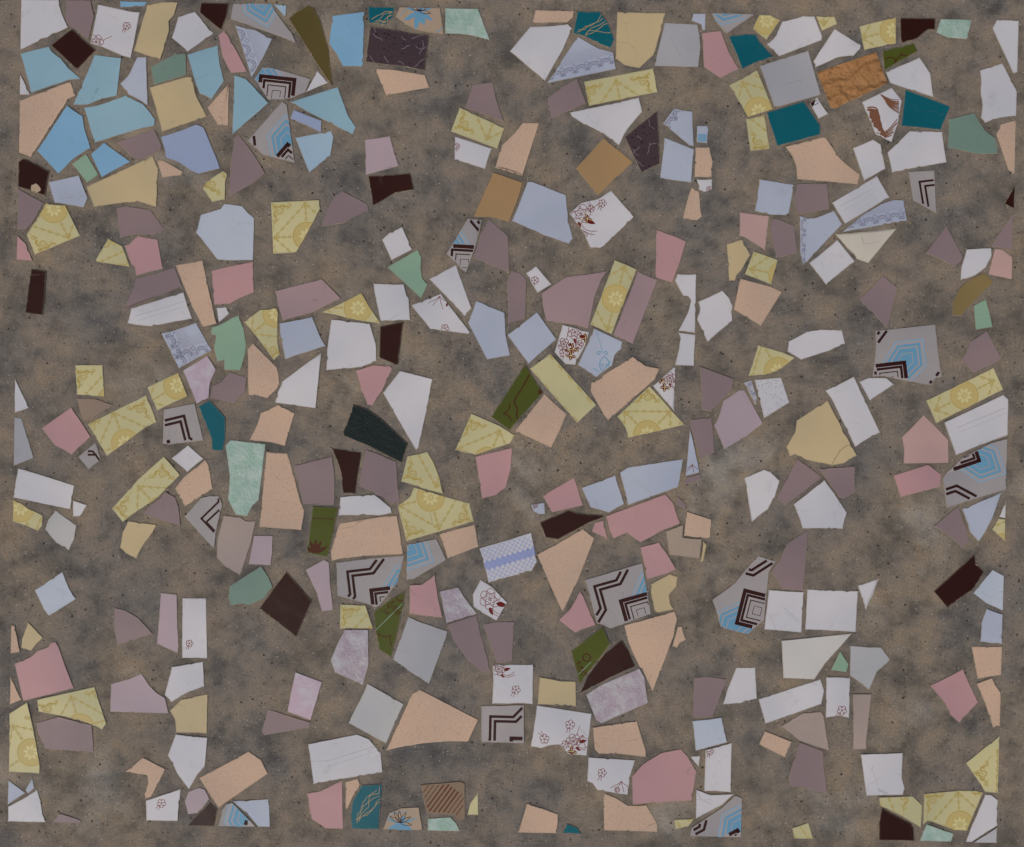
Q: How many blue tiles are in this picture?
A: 14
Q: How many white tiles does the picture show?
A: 108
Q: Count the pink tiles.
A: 75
